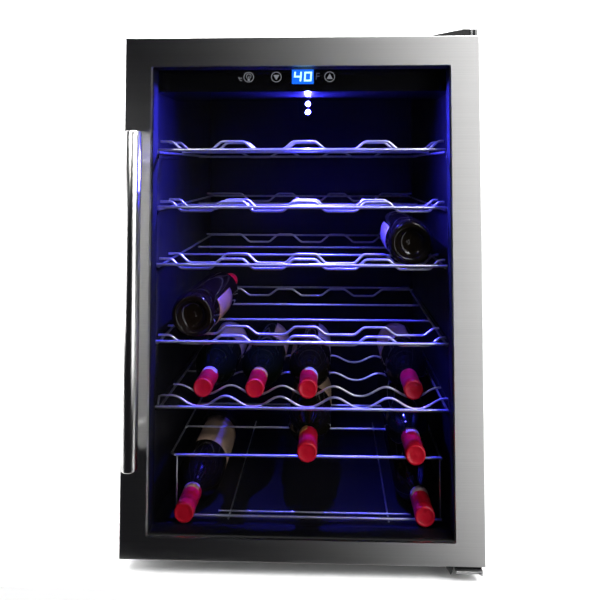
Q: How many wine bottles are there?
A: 10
